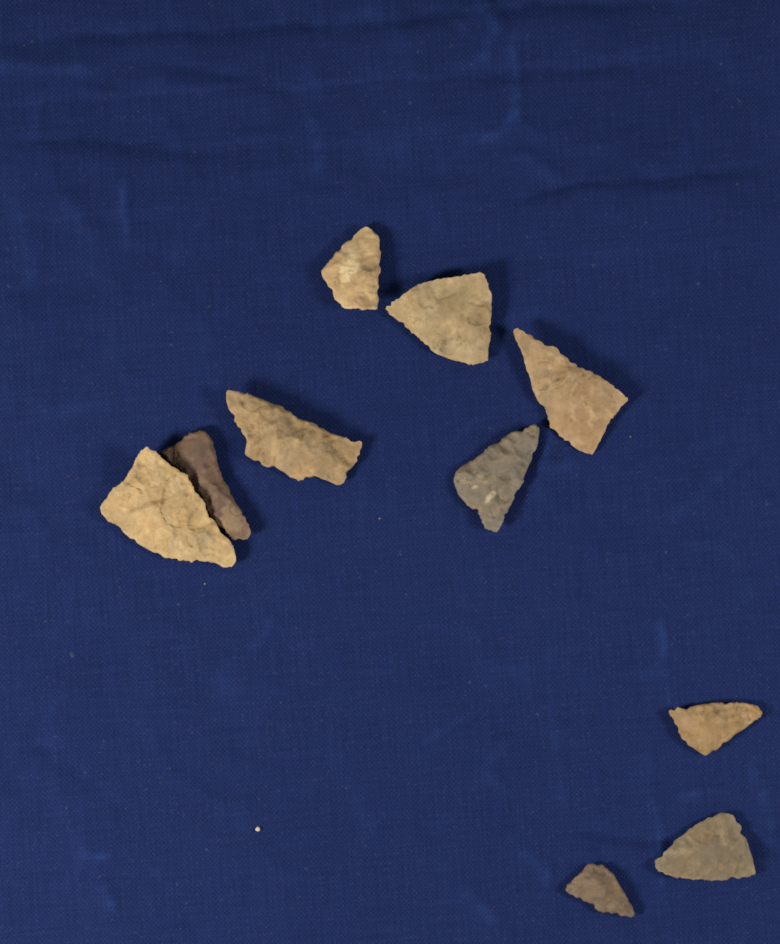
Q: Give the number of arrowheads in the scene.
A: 10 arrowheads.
